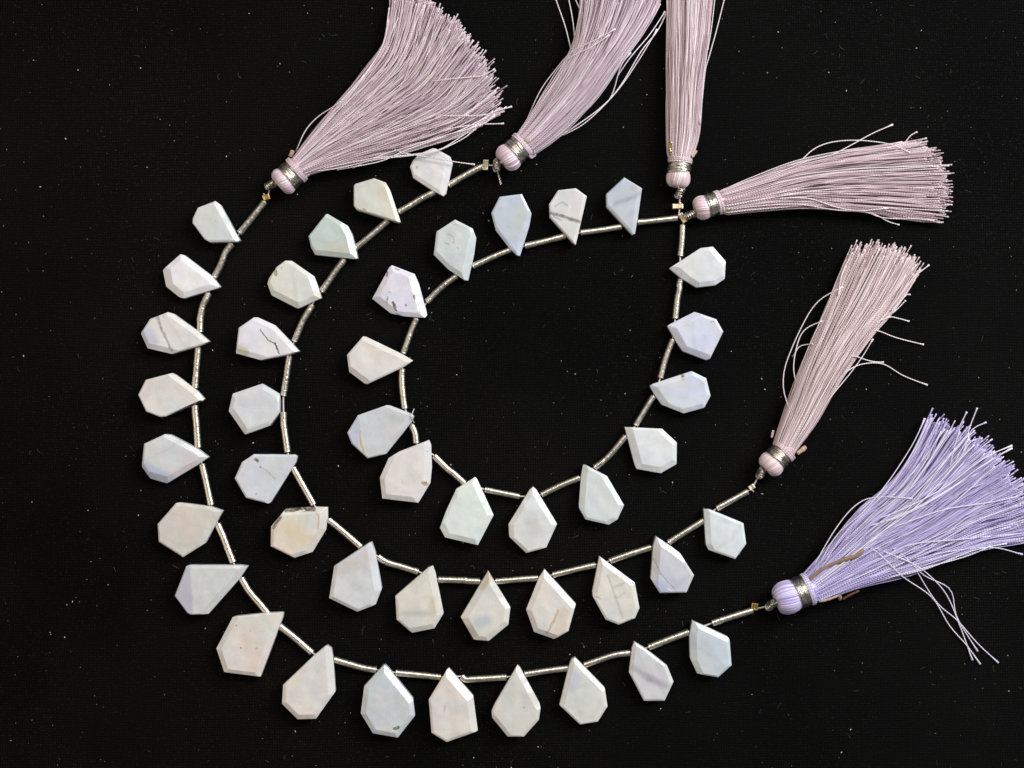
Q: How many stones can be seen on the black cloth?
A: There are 45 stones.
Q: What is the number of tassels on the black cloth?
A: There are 6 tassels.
